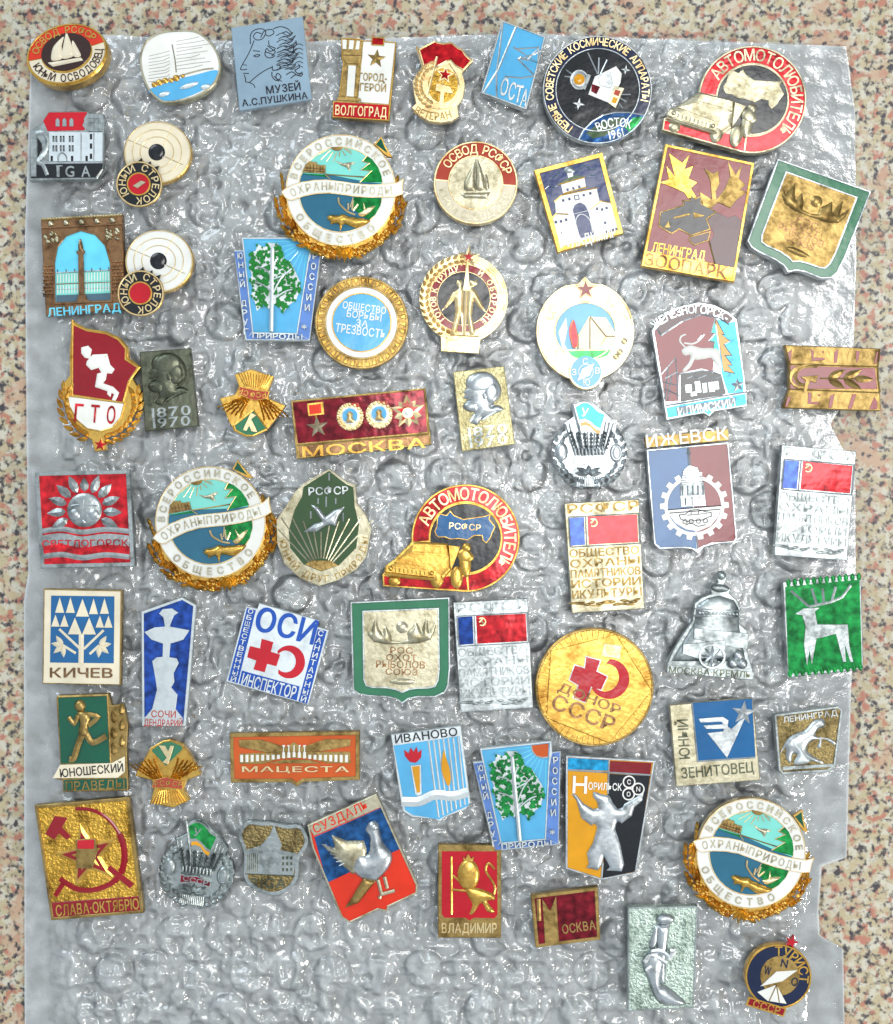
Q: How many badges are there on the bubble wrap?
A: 61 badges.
